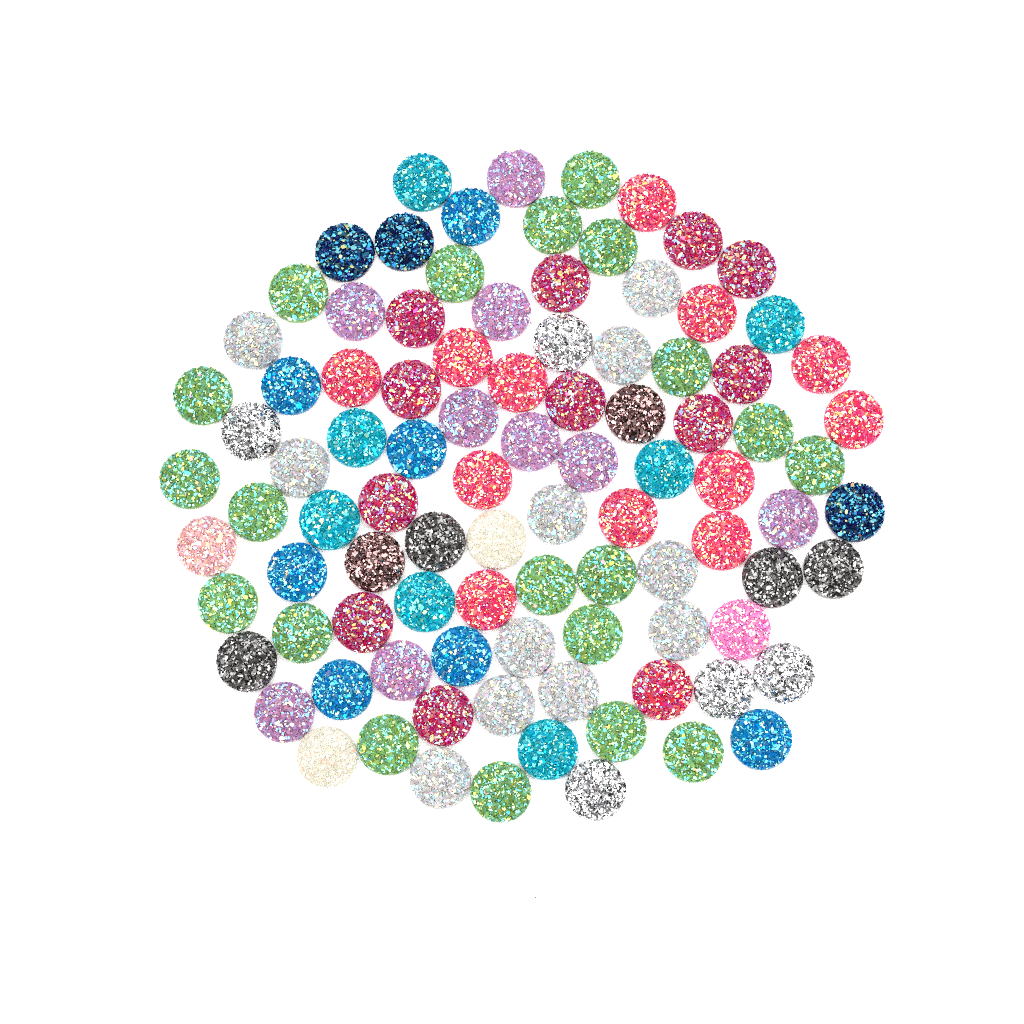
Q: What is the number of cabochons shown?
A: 96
